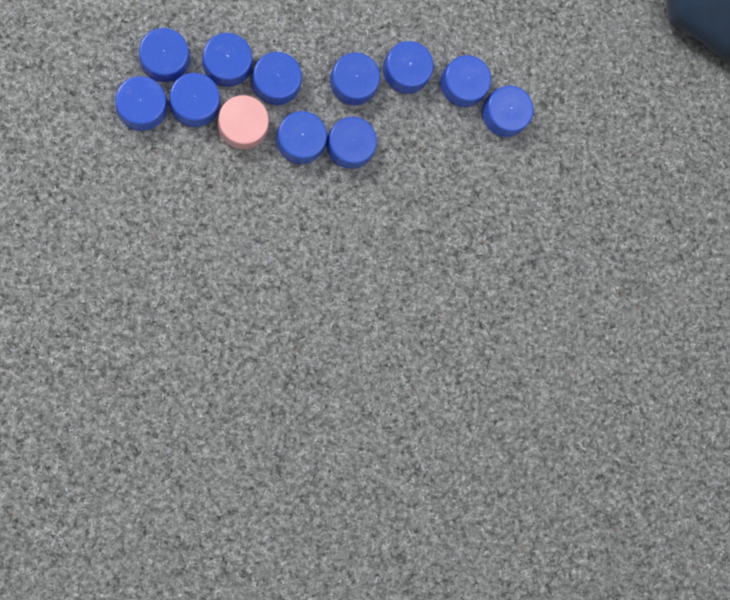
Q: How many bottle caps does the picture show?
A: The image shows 12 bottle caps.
